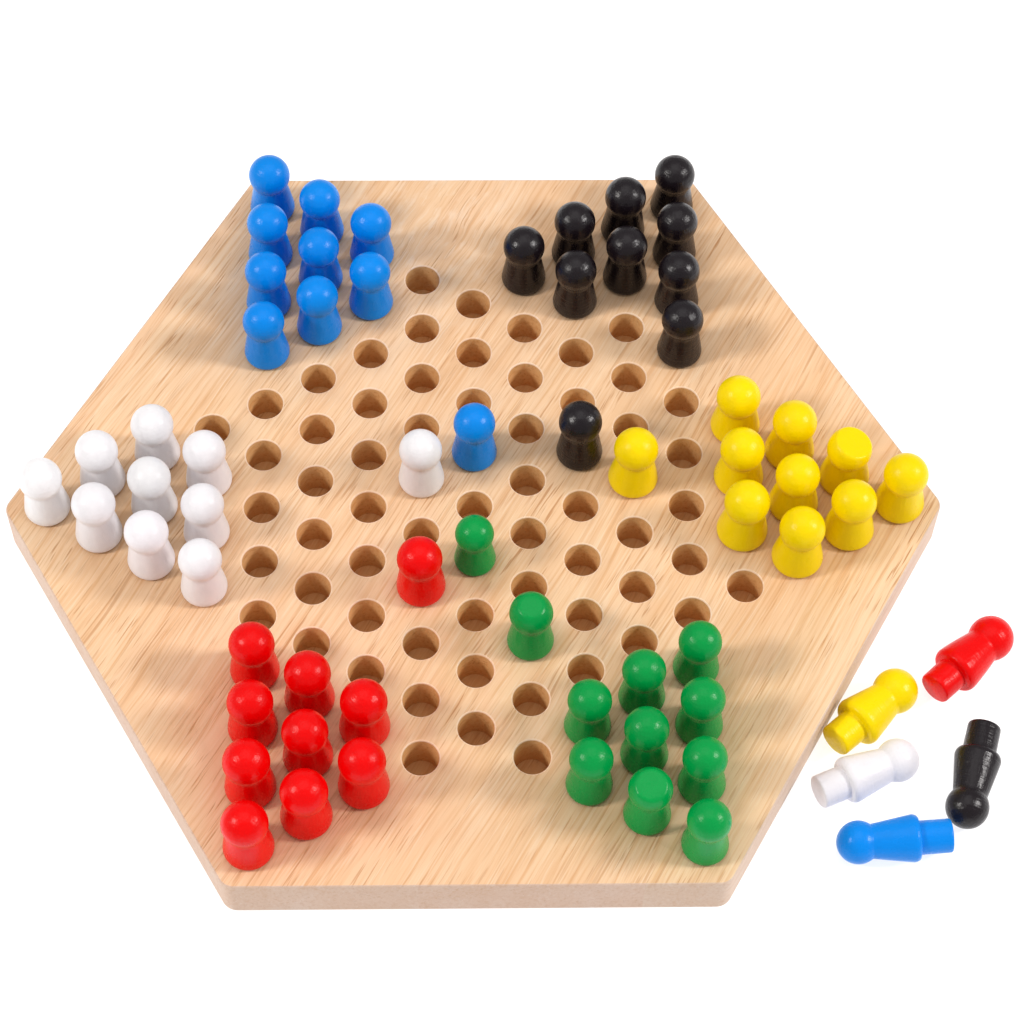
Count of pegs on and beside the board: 66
